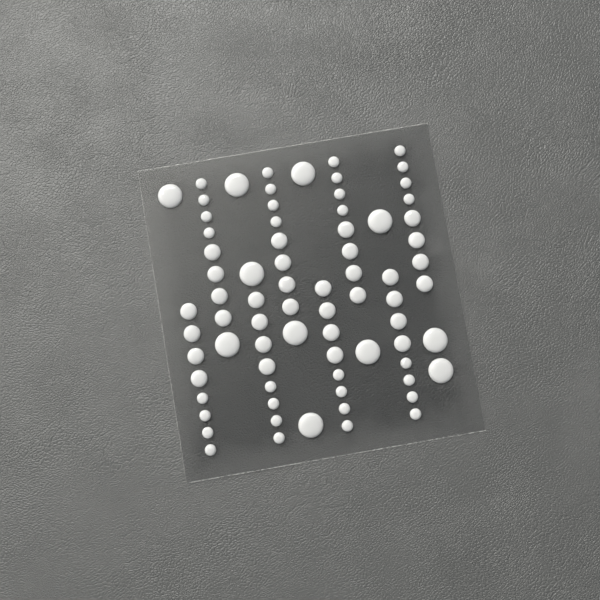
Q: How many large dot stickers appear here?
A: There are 11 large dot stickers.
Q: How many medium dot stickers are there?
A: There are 32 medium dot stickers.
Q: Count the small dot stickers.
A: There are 32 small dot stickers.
